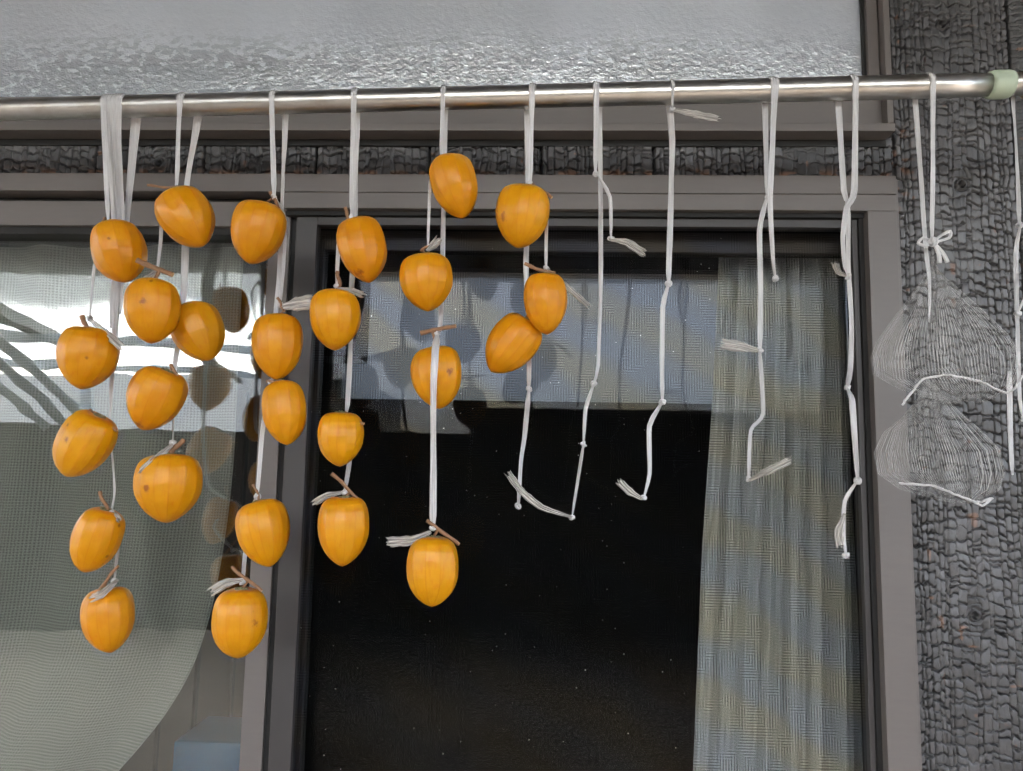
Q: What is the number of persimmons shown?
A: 26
